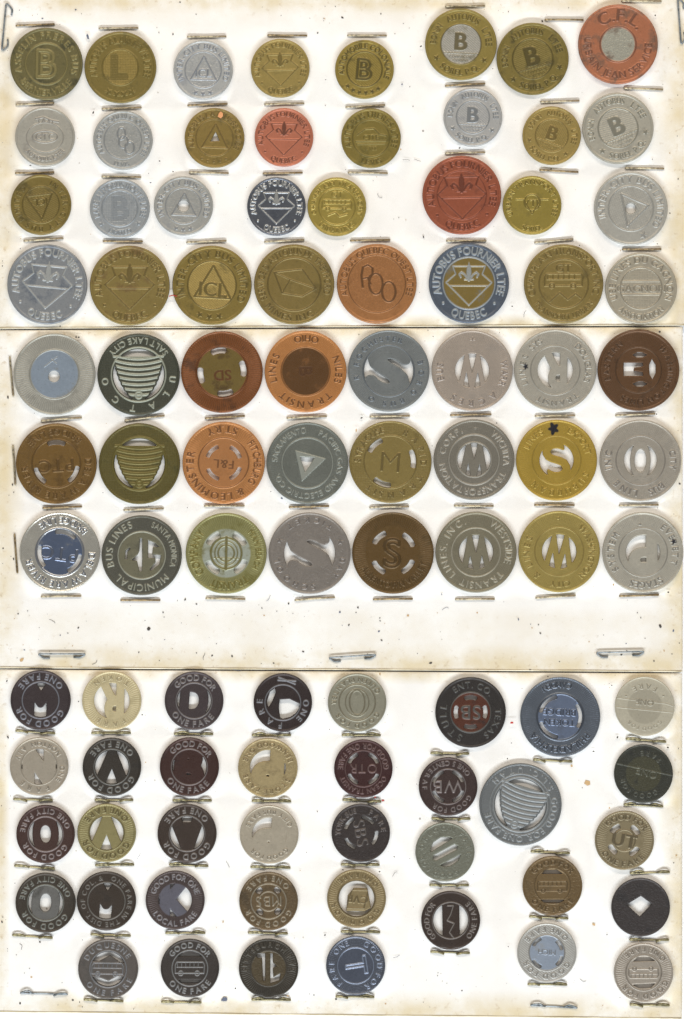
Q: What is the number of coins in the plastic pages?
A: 93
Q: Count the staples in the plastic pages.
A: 103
